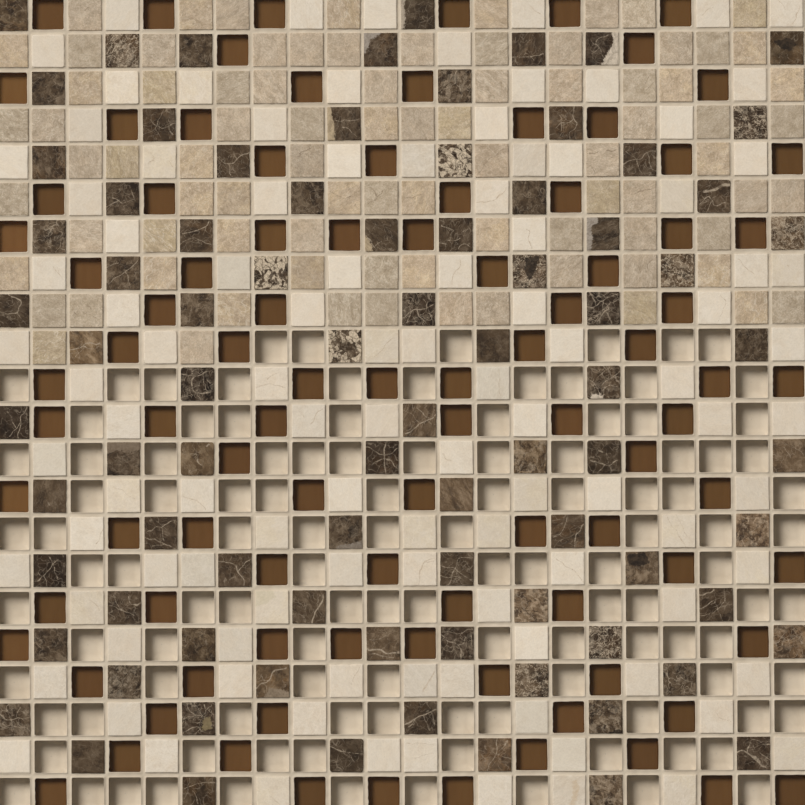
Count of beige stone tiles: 85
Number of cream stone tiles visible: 105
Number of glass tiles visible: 95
